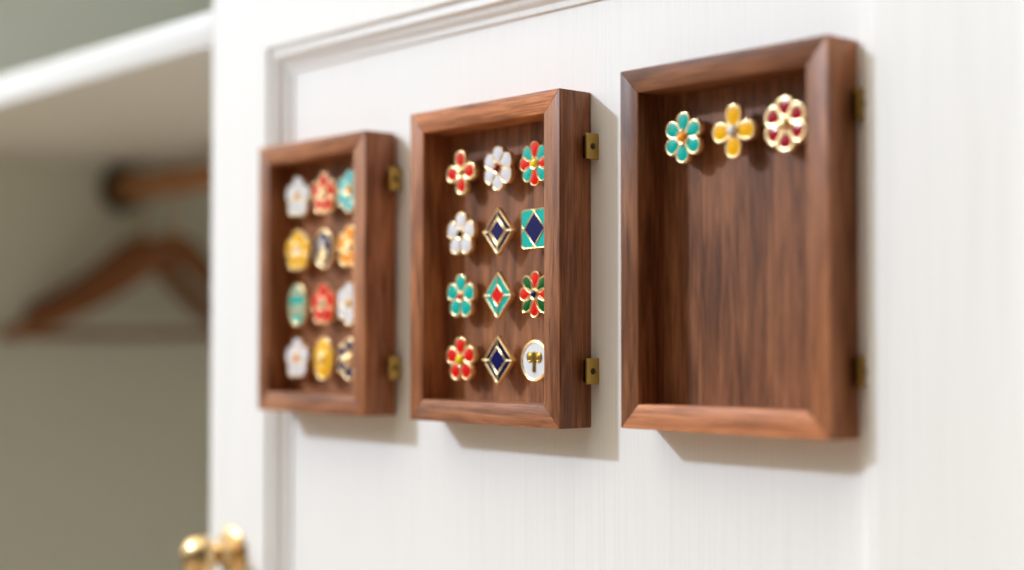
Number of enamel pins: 27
